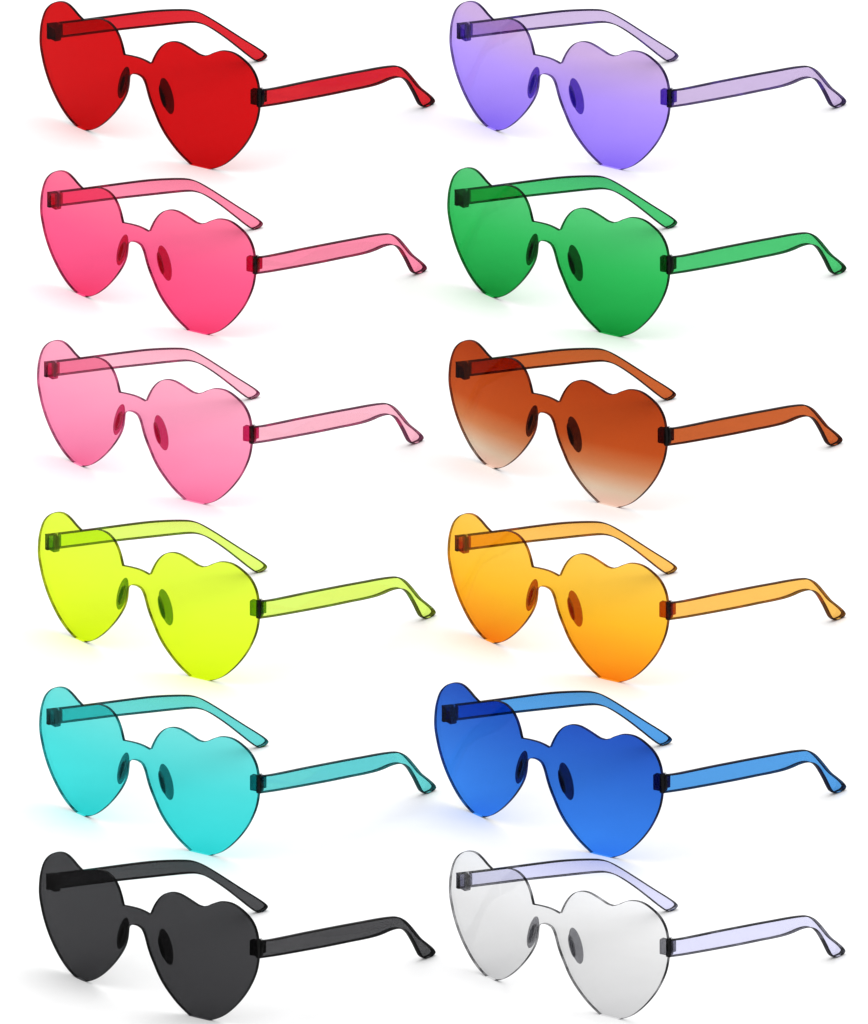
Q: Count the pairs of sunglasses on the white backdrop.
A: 12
